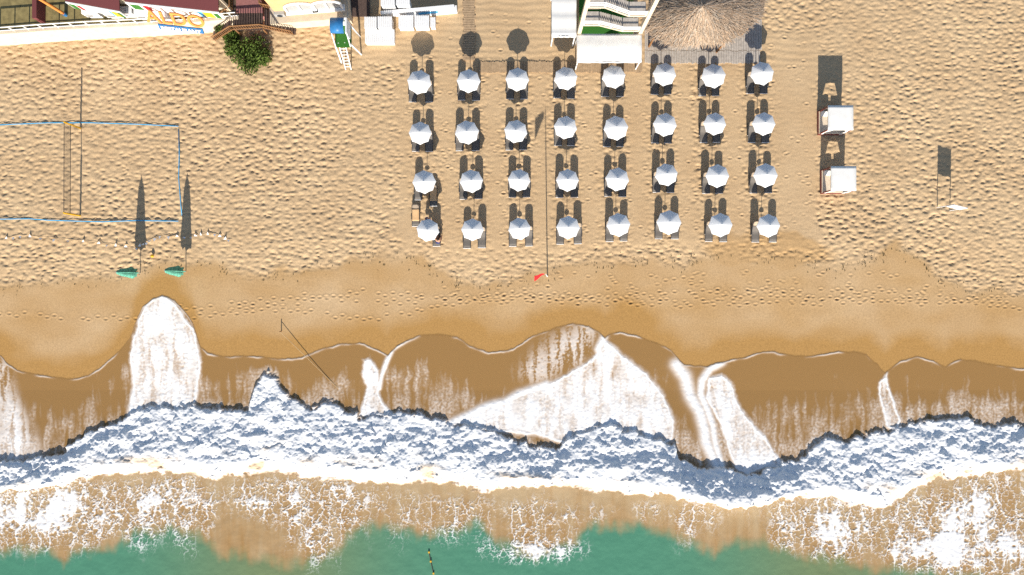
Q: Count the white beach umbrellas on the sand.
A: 32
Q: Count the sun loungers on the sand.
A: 64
